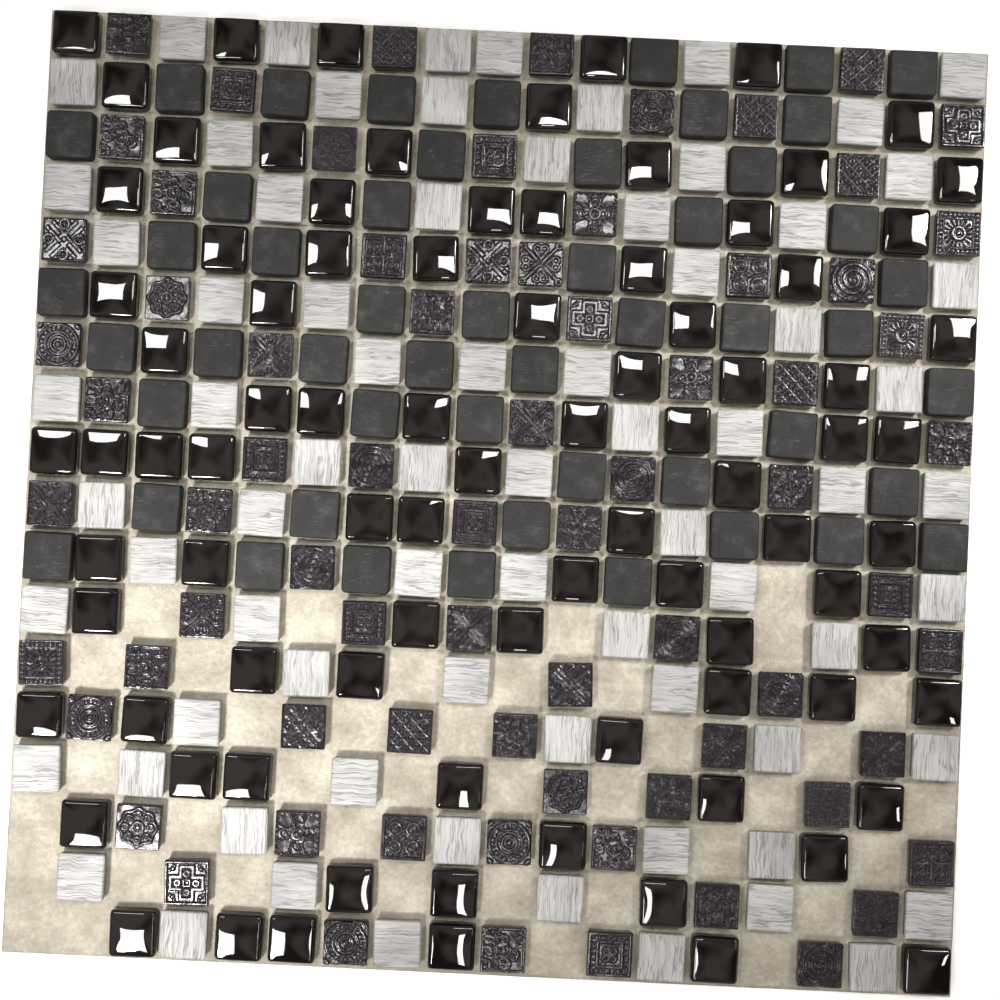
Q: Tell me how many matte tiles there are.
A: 51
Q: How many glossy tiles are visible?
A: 87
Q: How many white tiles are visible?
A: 74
